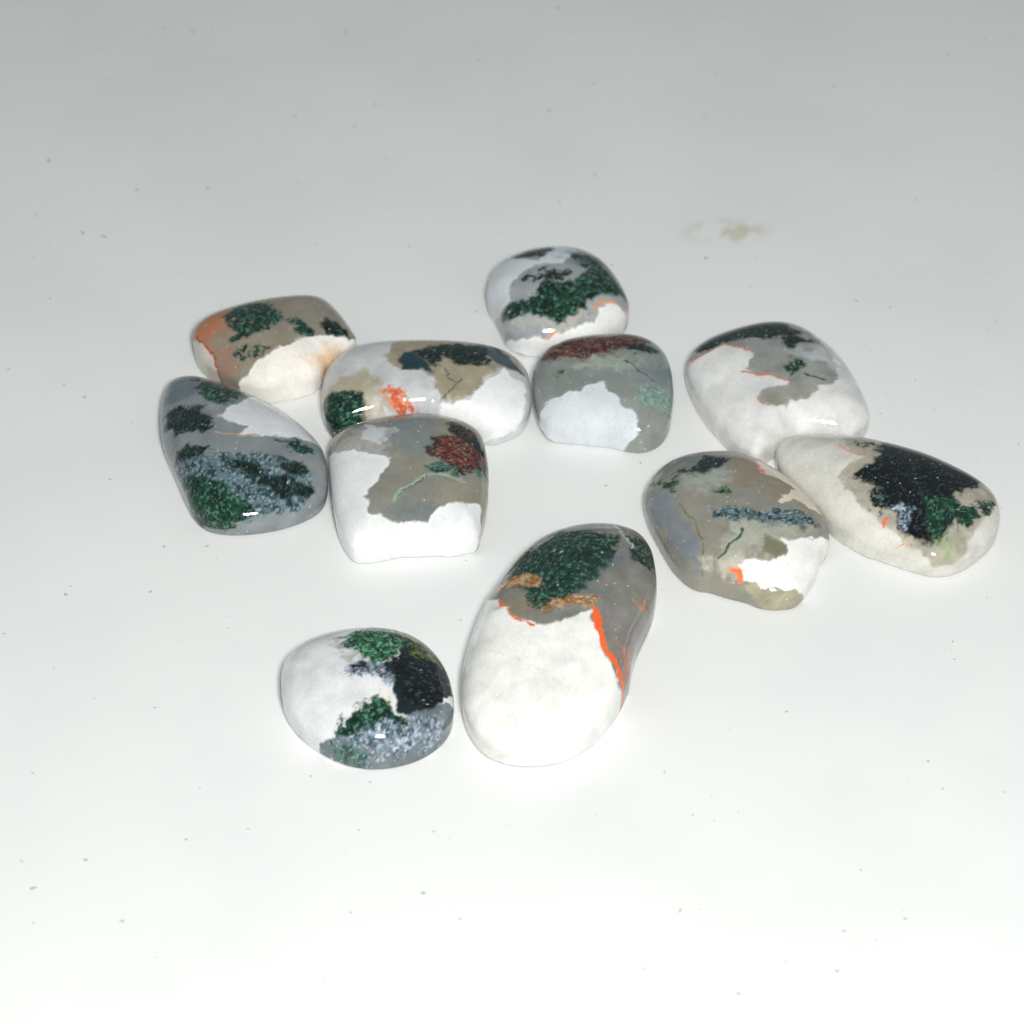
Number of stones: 11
